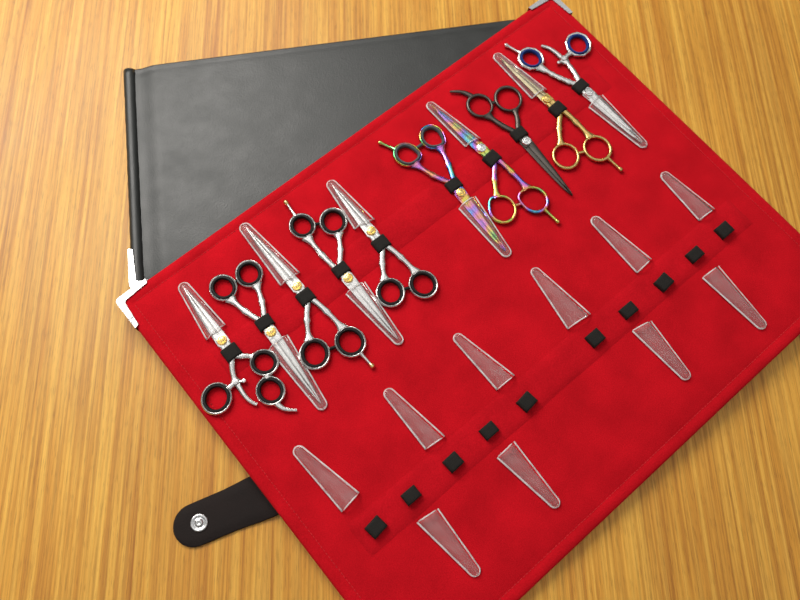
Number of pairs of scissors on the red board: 10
